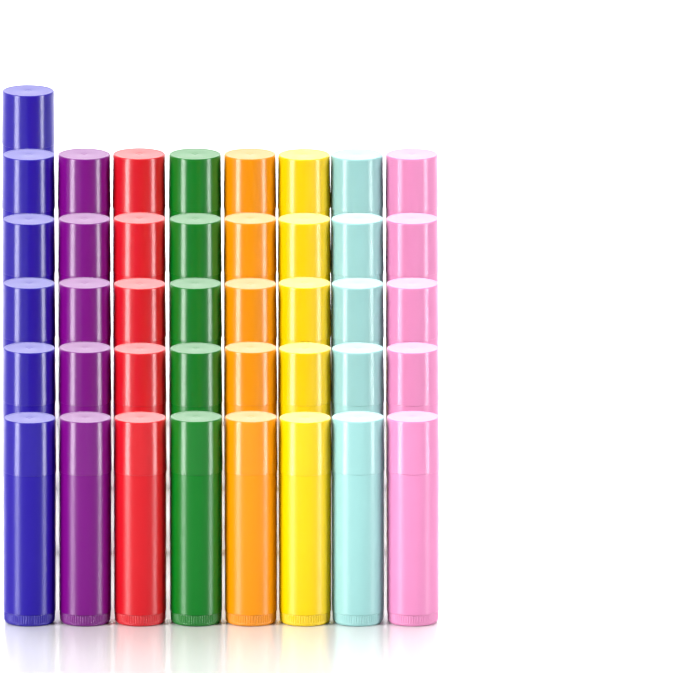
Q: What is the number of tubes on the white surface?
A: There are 41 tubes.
